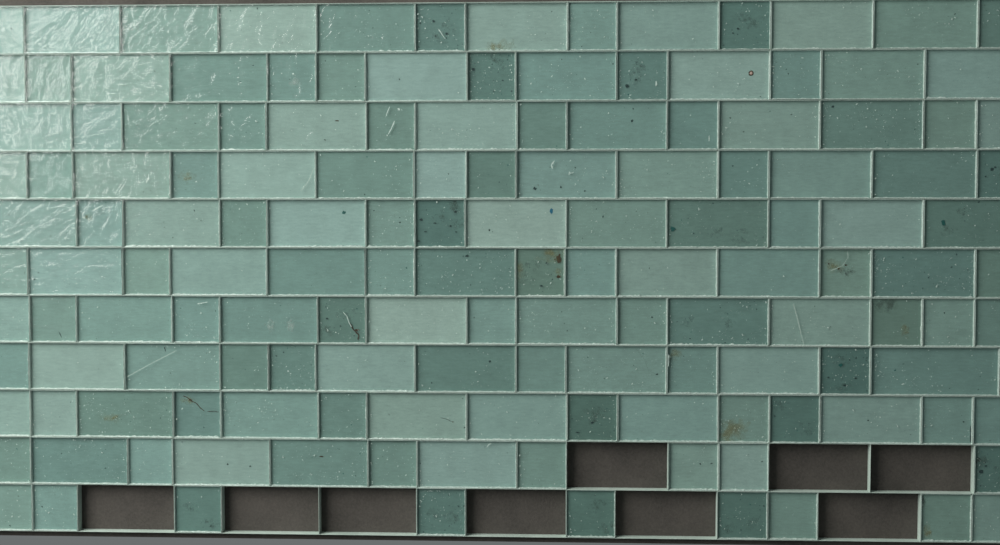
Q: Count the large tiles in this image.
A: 67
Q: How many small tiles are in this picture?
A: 78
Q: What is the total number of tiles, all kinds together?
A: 145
